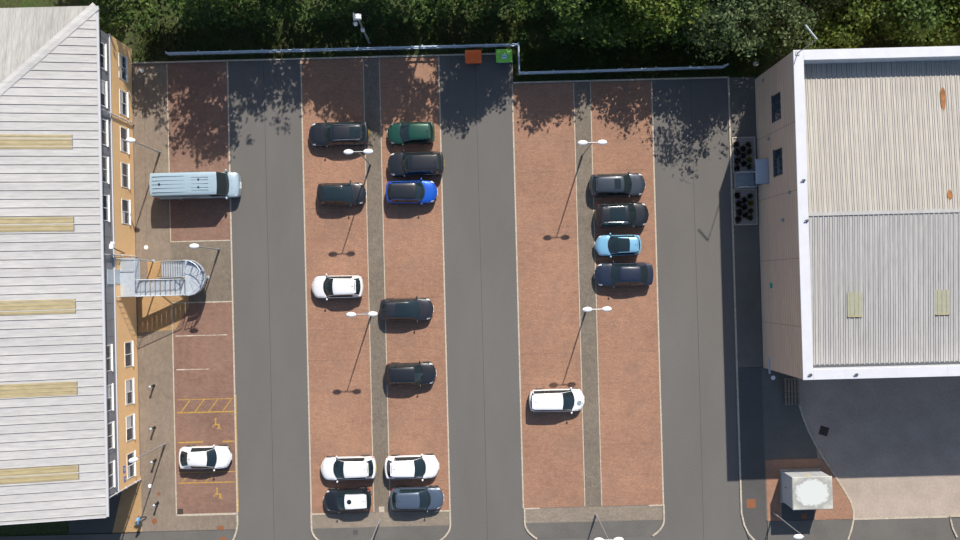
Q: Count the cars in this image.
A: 18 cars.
